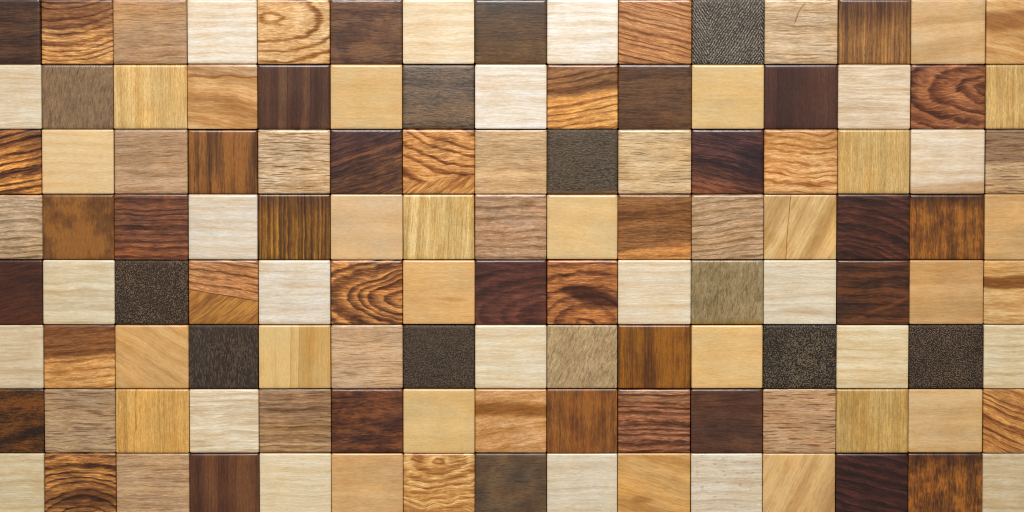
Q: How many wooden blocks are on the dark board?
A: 120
